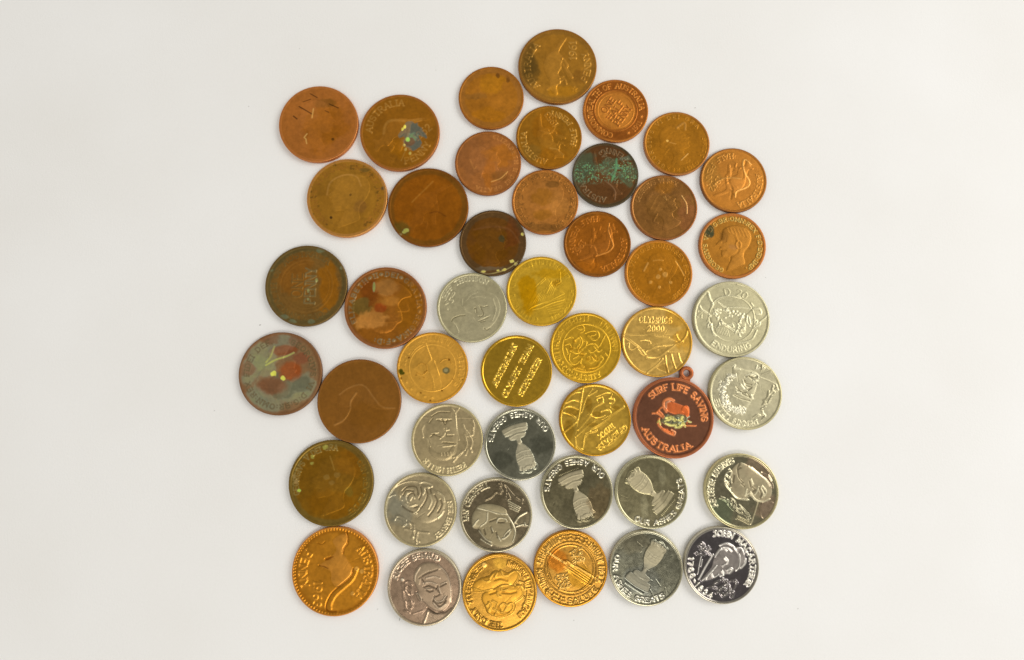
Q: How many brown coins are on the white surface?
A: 24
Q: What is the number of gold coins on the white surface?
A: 8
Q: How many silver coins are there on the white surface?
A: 13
